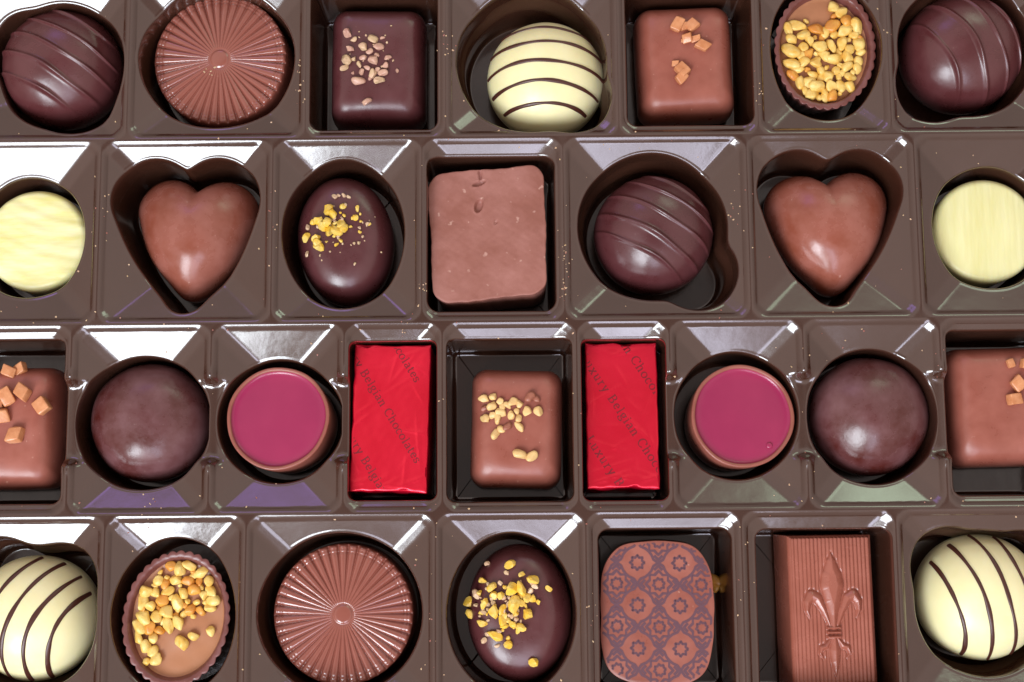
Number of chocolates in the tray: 30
